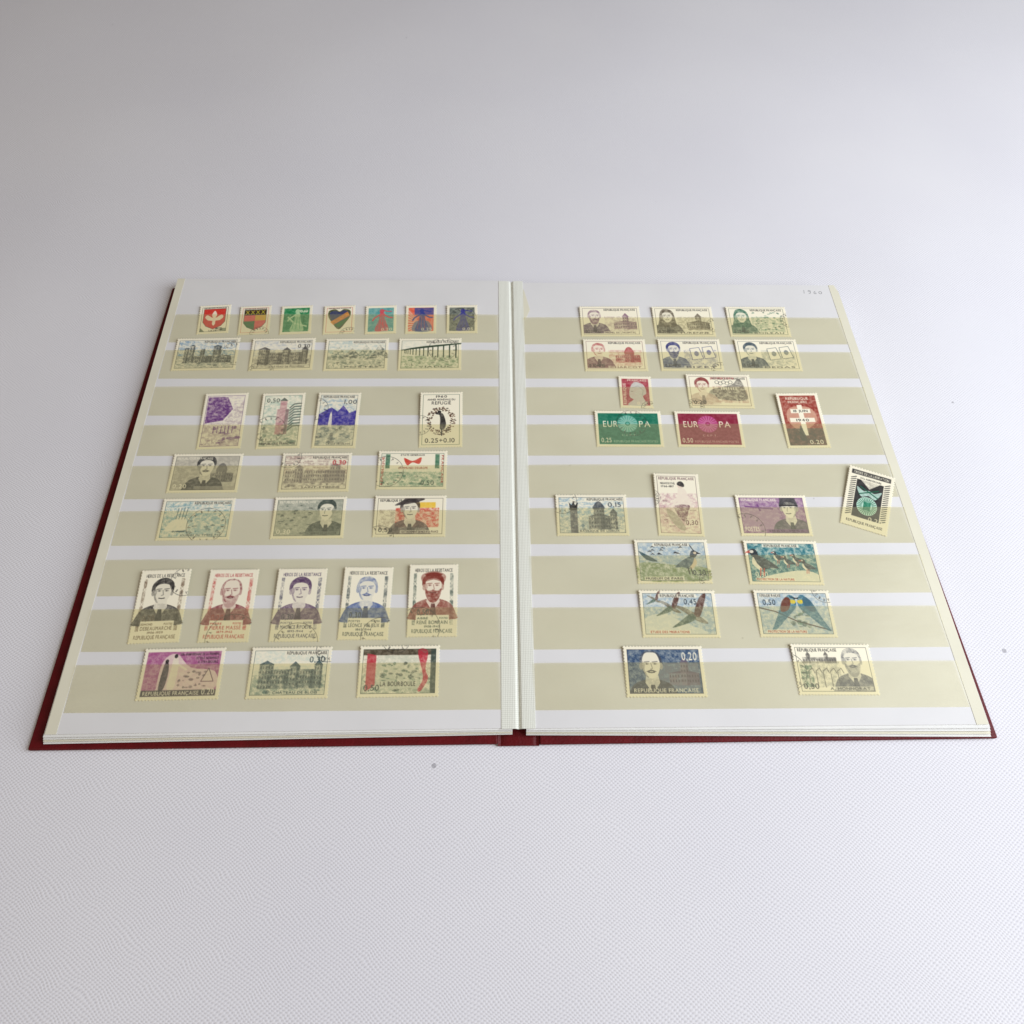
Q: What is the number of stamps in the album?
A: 50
